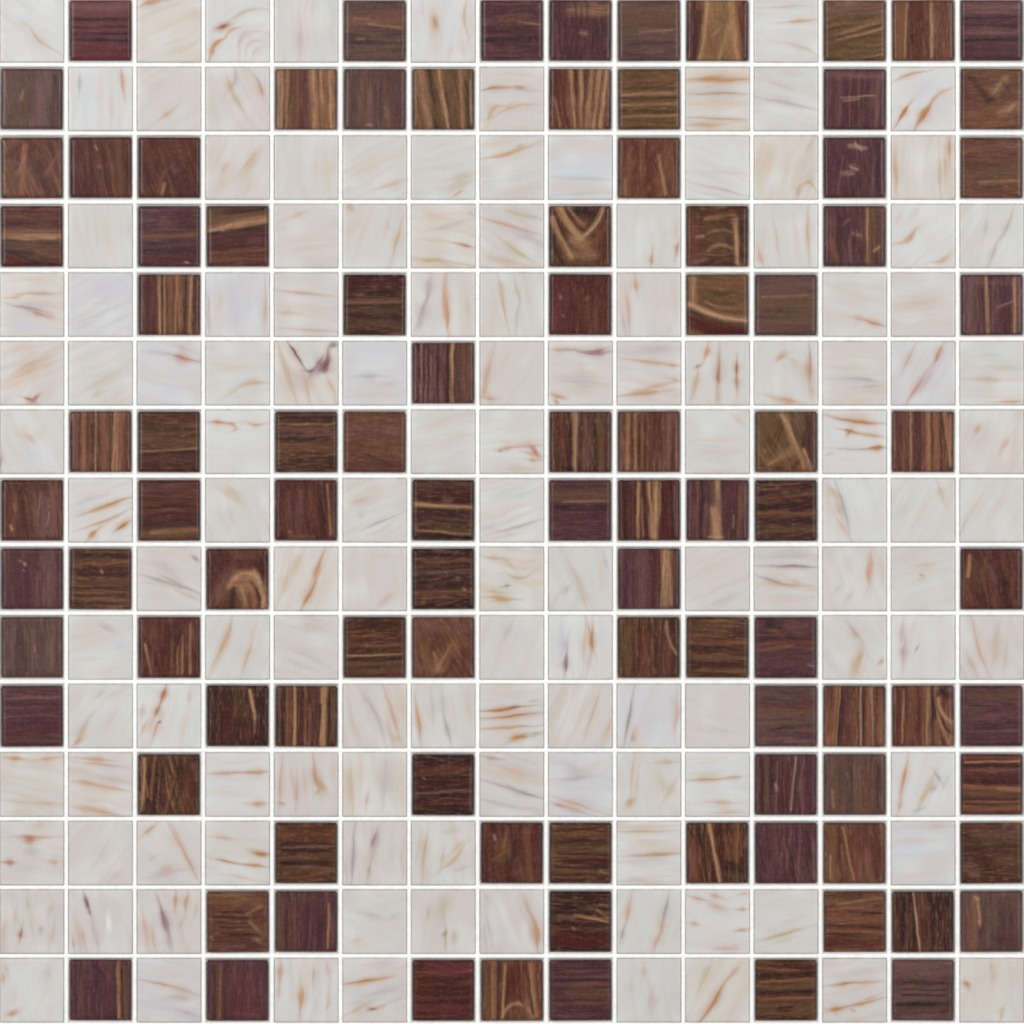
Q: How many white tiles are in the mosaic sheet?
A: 128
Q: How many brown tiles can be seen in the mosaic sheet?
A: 97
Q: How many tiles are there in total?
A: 225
